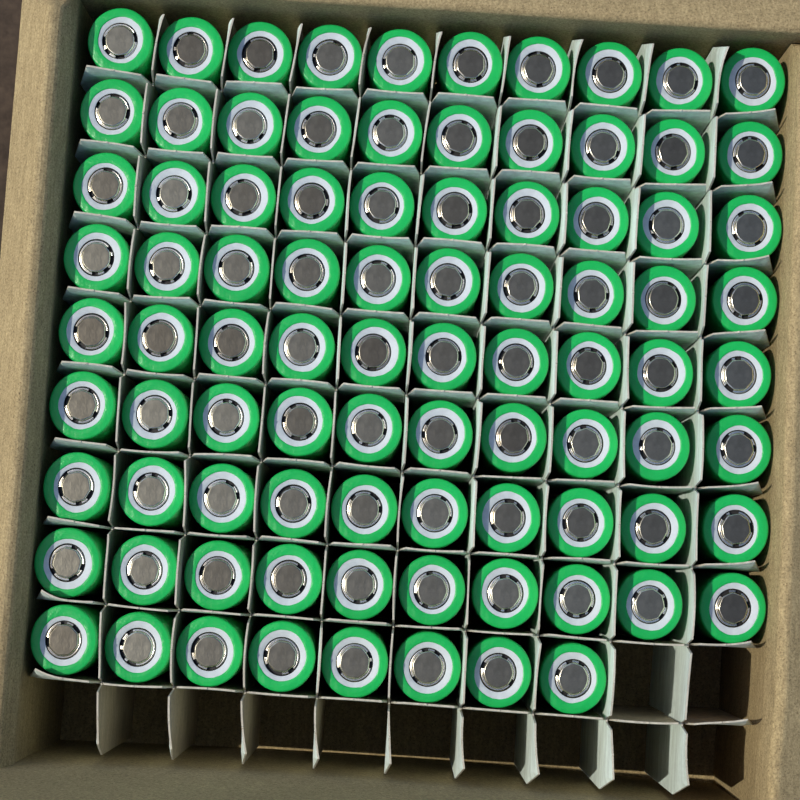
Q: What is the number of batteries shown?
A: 88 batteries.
